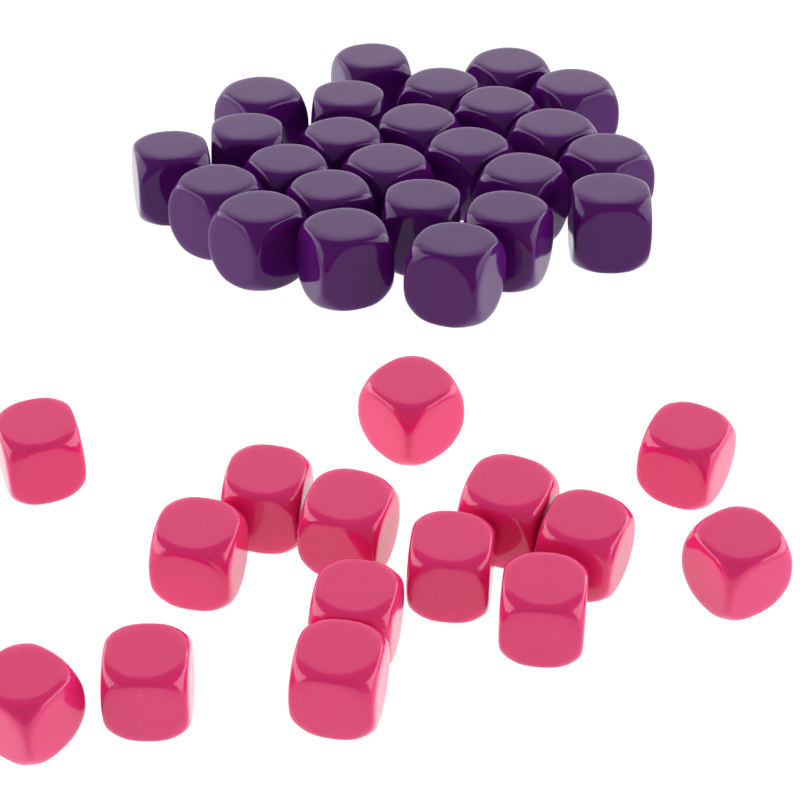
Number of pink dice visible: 15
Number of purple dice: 25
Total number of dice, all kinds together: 40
